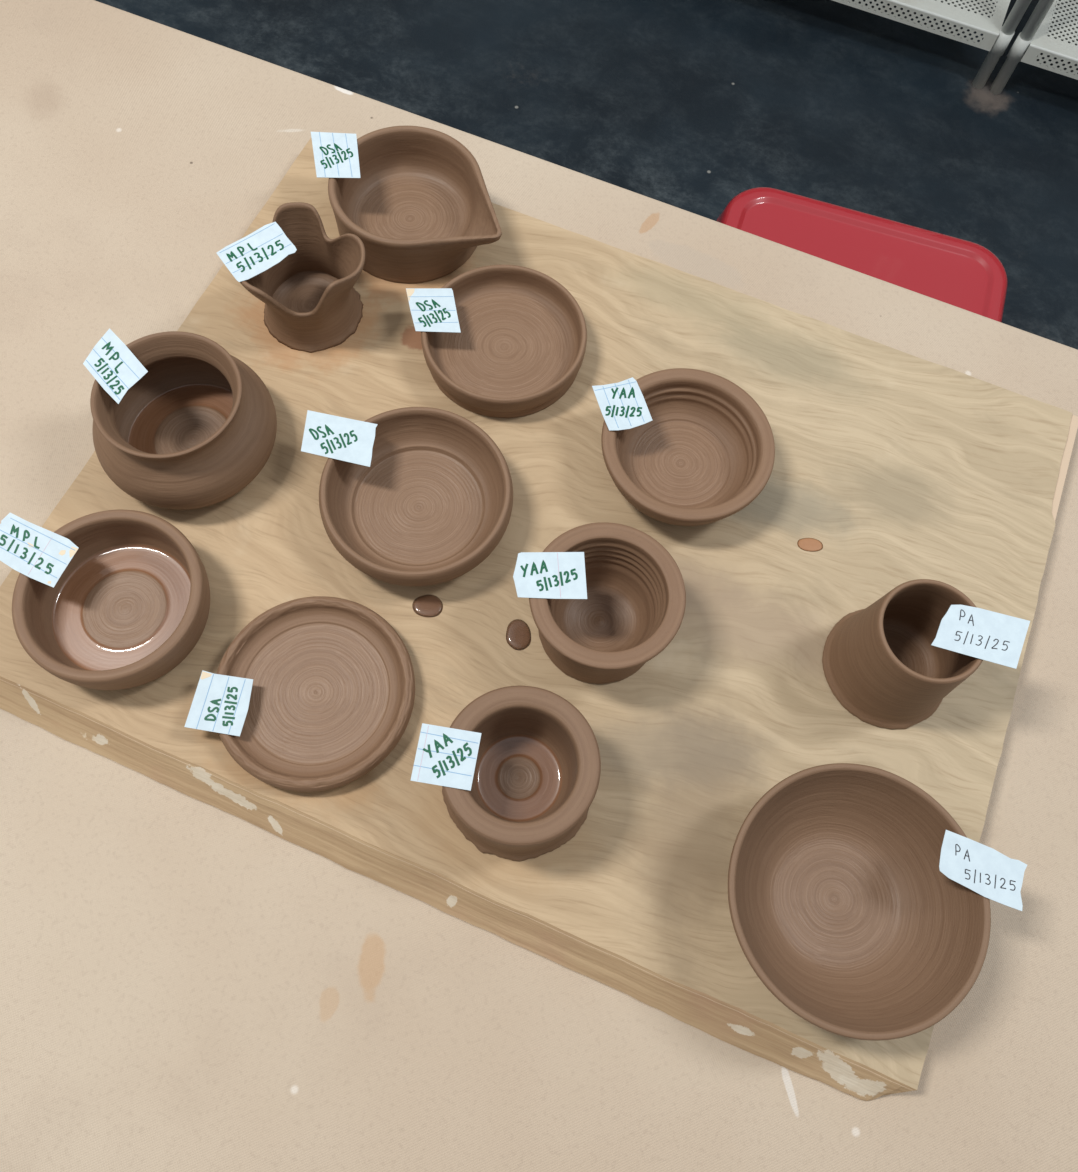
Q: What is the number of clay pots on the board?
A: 12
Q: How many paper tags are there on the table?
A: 12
